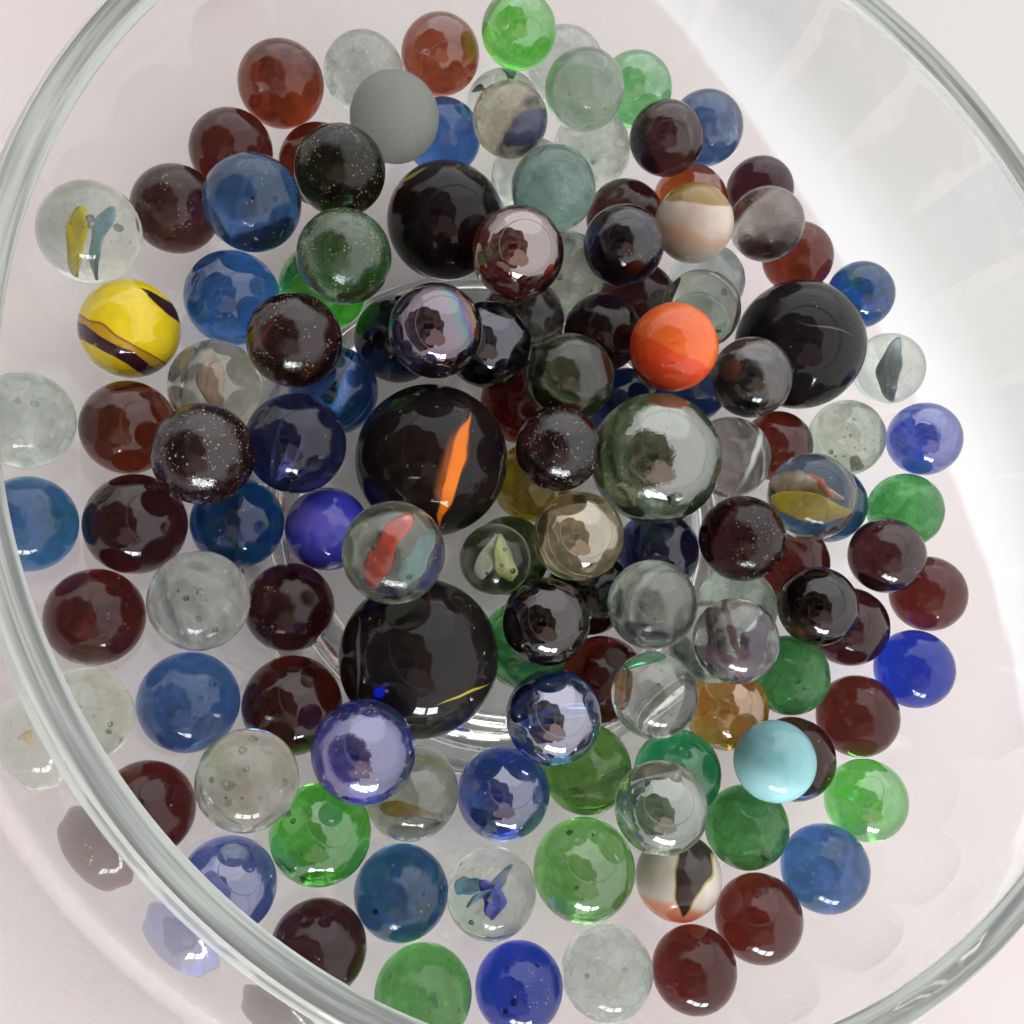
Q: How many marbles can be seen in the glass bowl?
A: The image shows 132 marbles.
